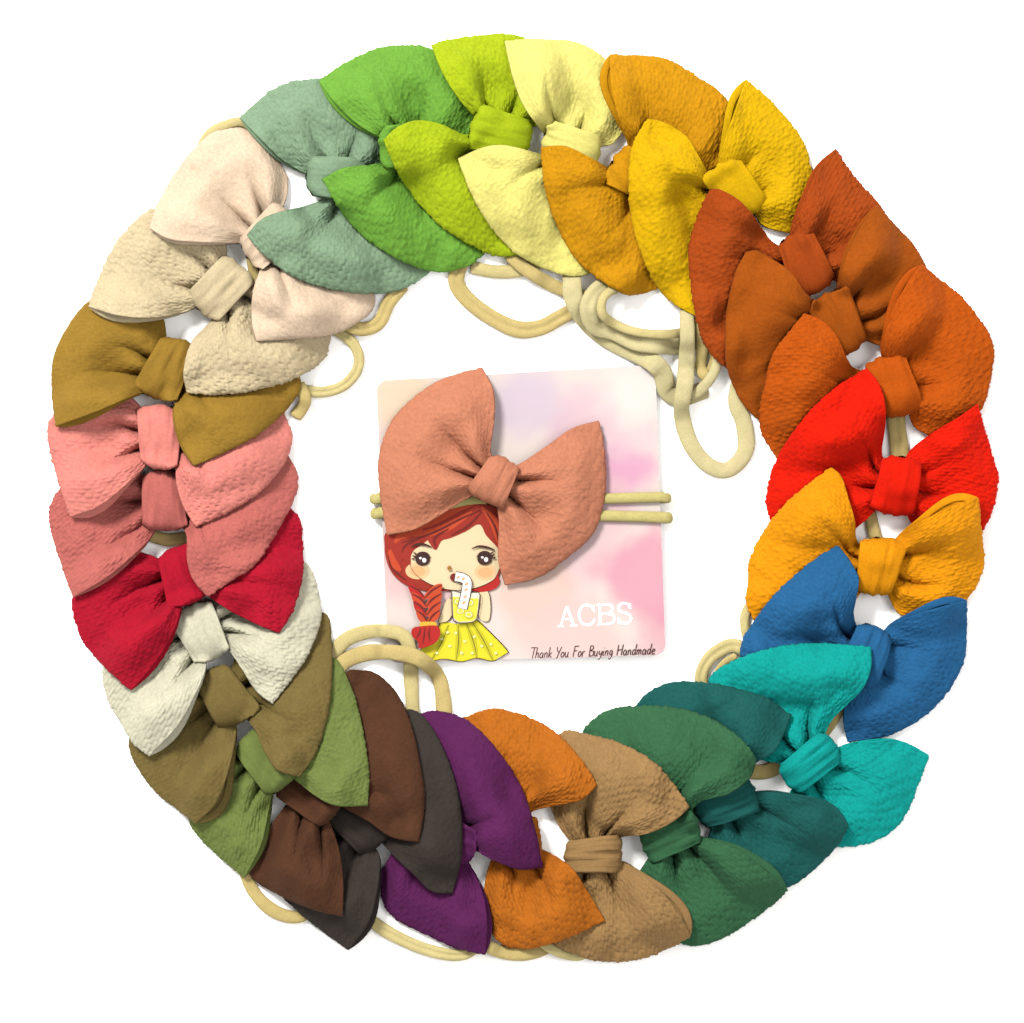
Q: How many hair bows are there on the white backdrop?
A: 30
